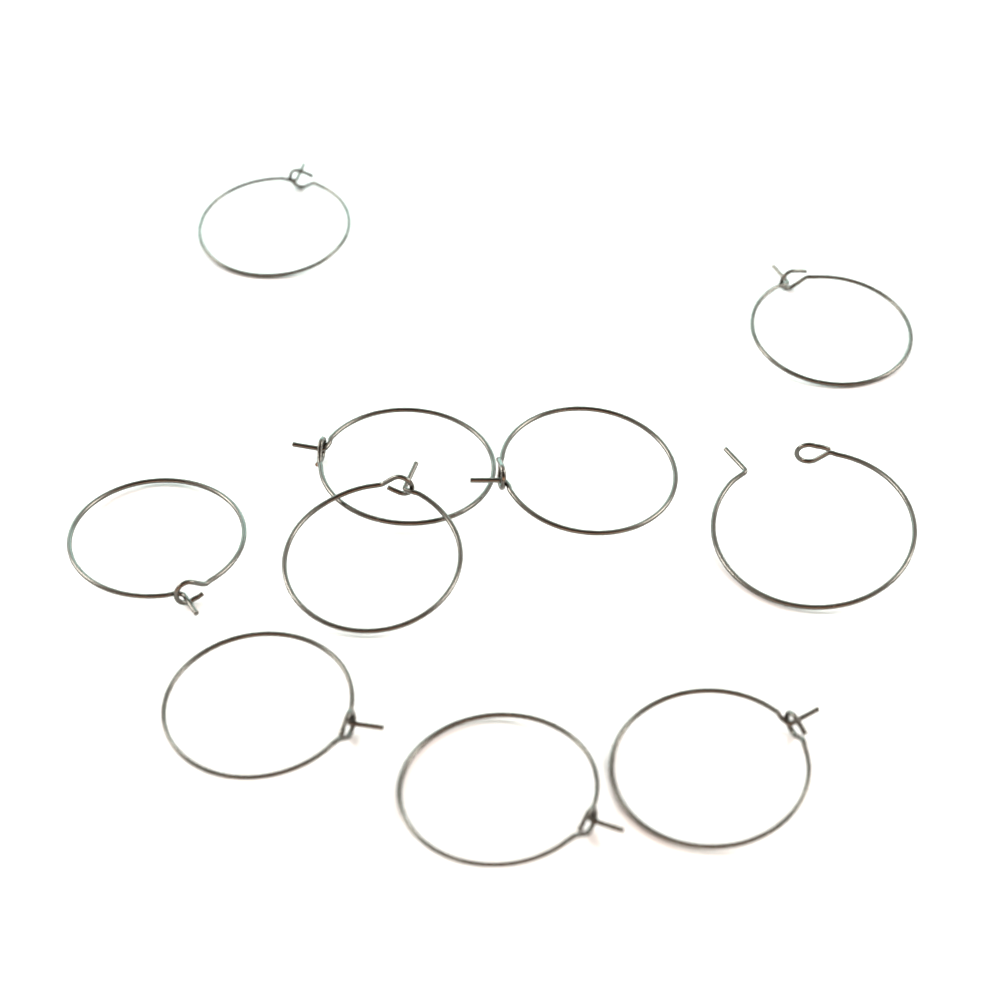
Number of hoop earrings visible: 10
